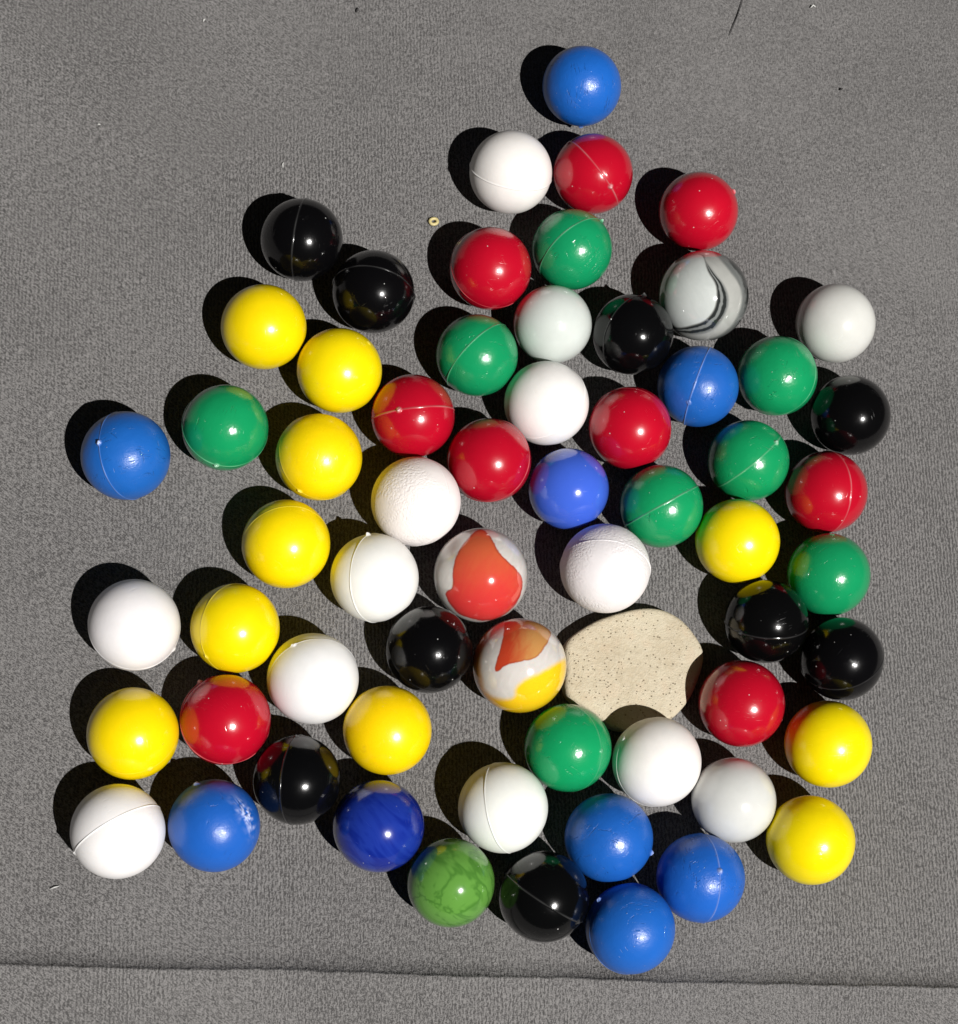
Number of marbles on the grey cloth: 62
